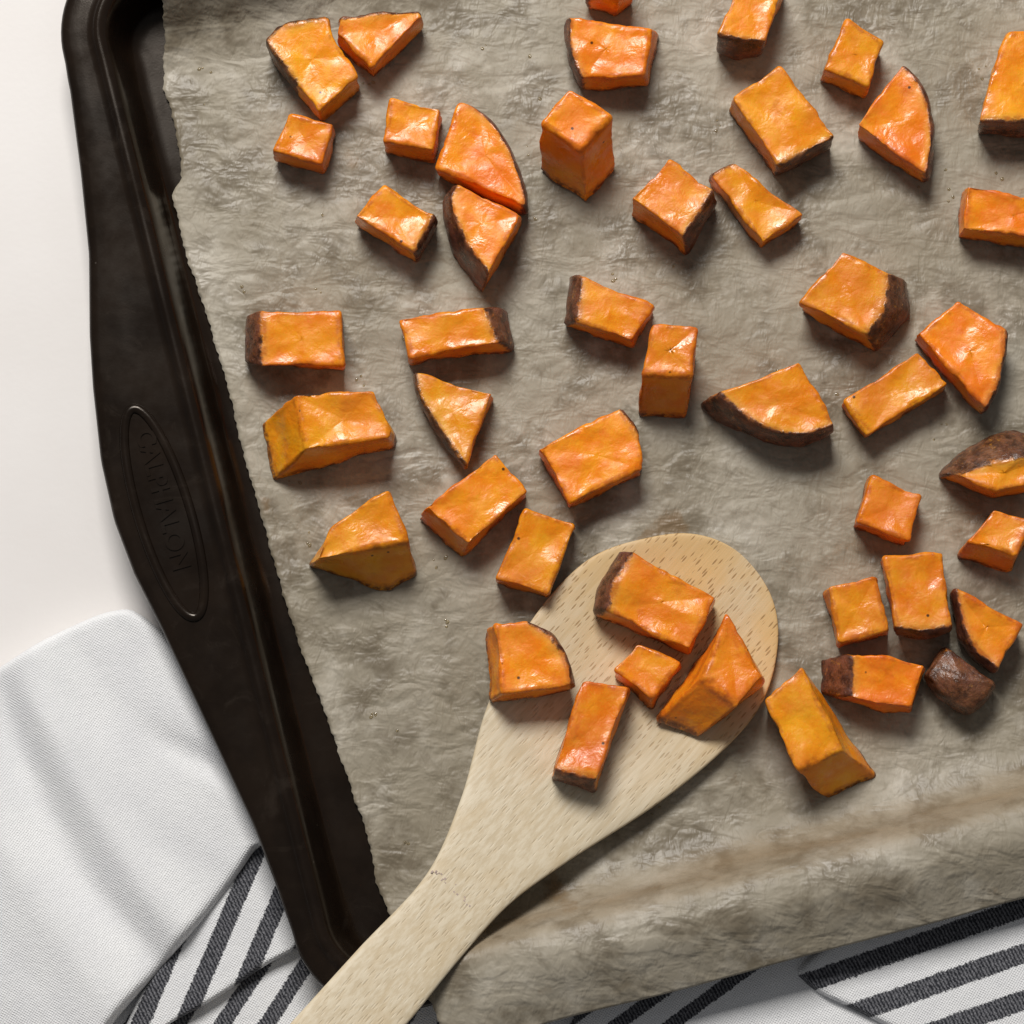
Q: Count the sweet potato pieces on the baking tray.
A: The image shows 46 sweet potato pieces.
